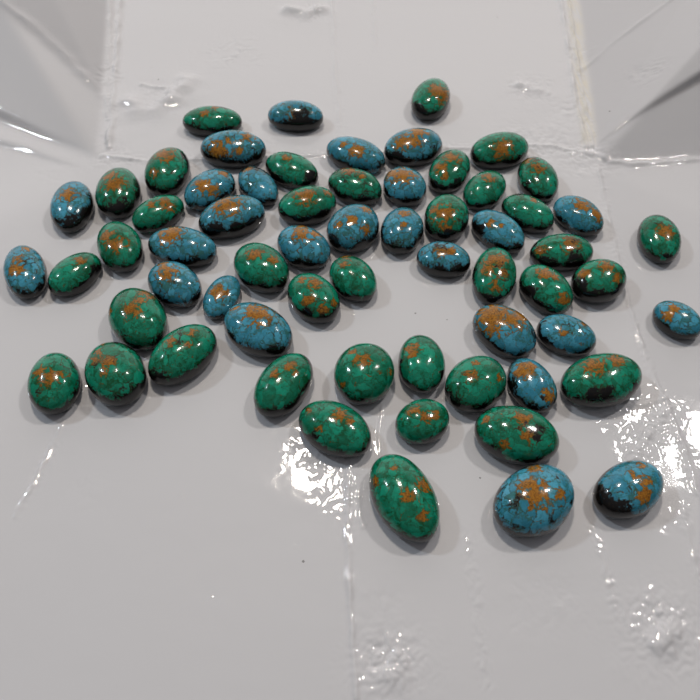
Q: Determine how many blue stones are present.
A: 26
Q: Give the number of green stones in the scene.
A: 37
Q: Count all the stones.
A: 63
